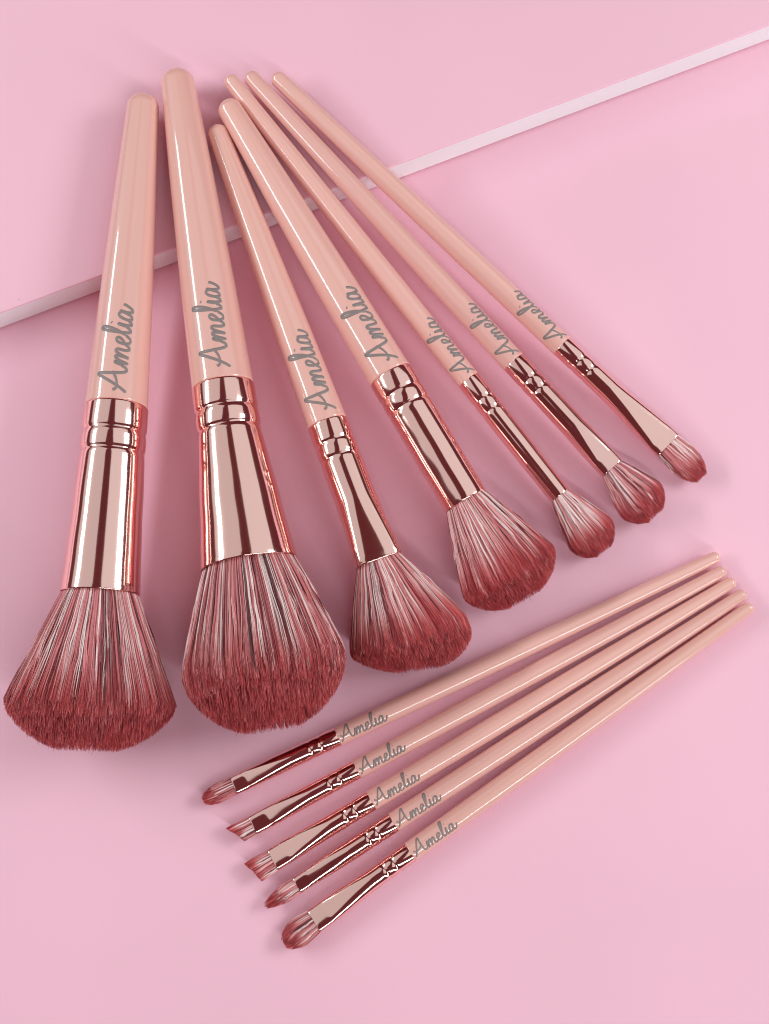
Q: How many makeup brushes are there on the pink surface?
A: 12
